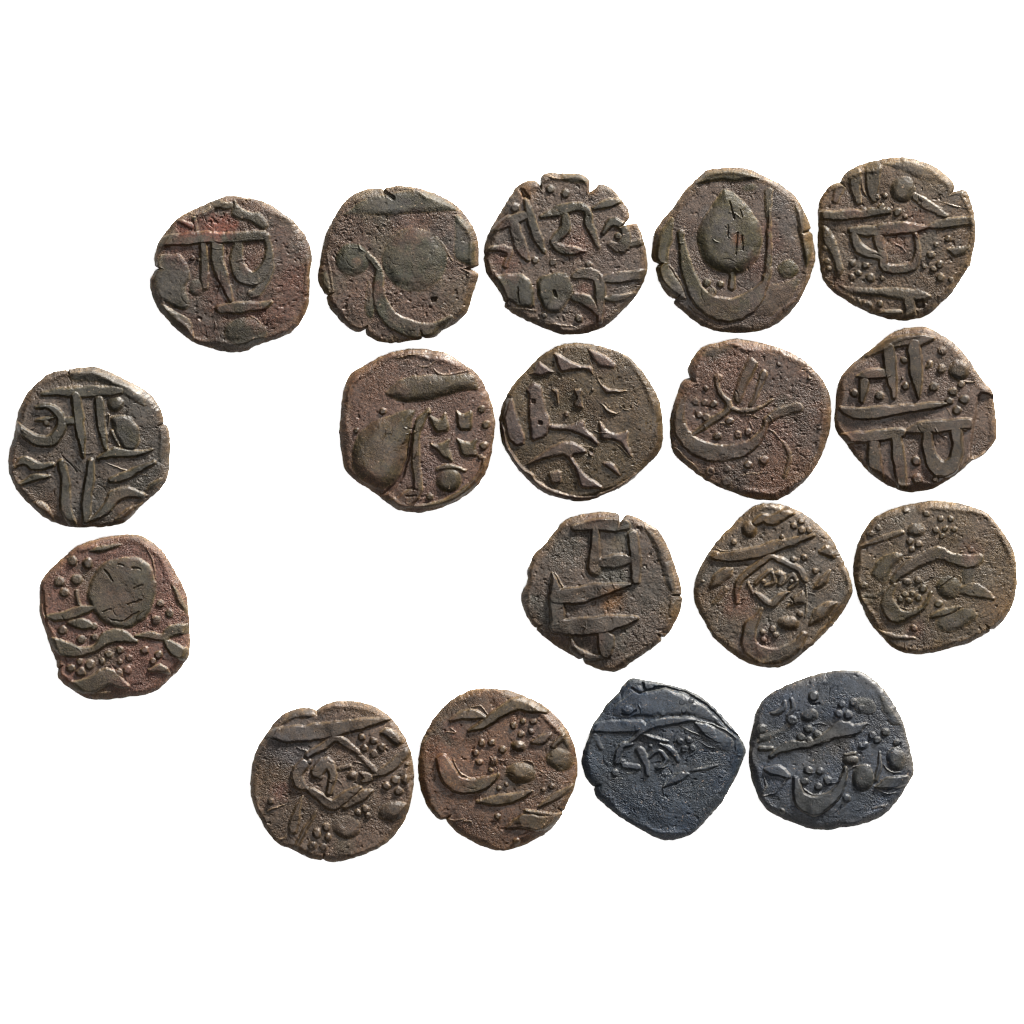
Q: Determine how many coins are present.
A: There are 18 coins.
